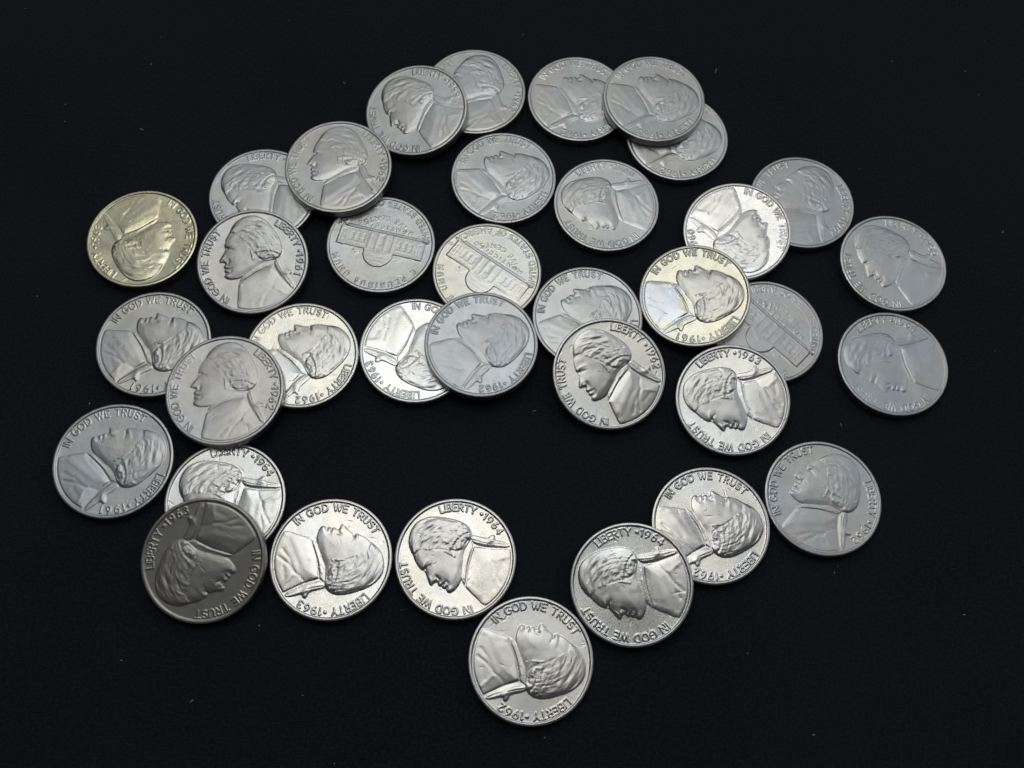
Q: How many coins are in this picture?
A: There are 36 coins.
